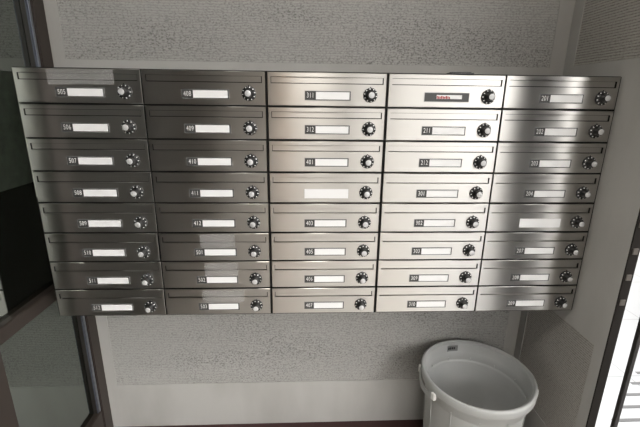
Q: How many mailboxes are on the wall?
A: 40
